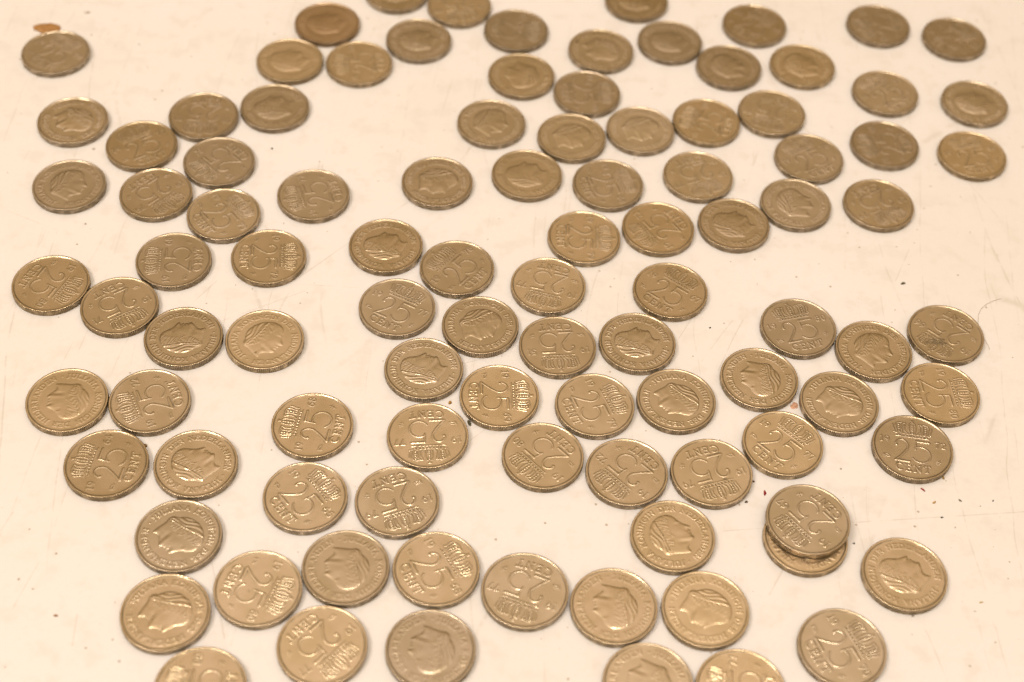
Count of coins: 101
